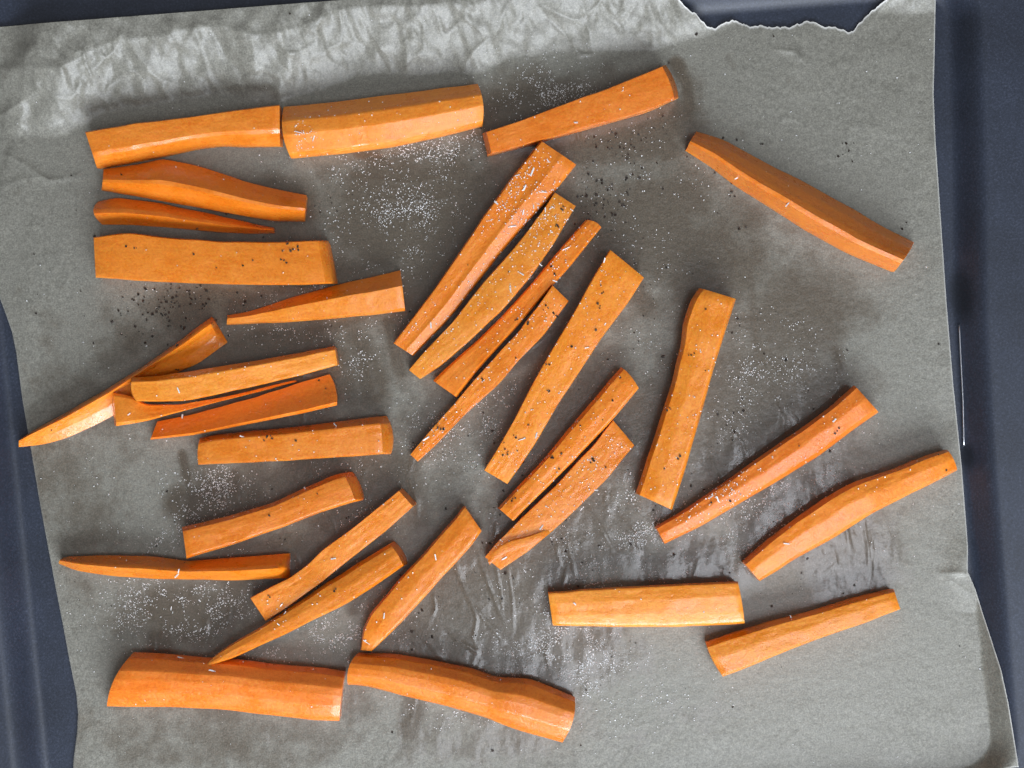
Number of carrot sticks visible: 32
